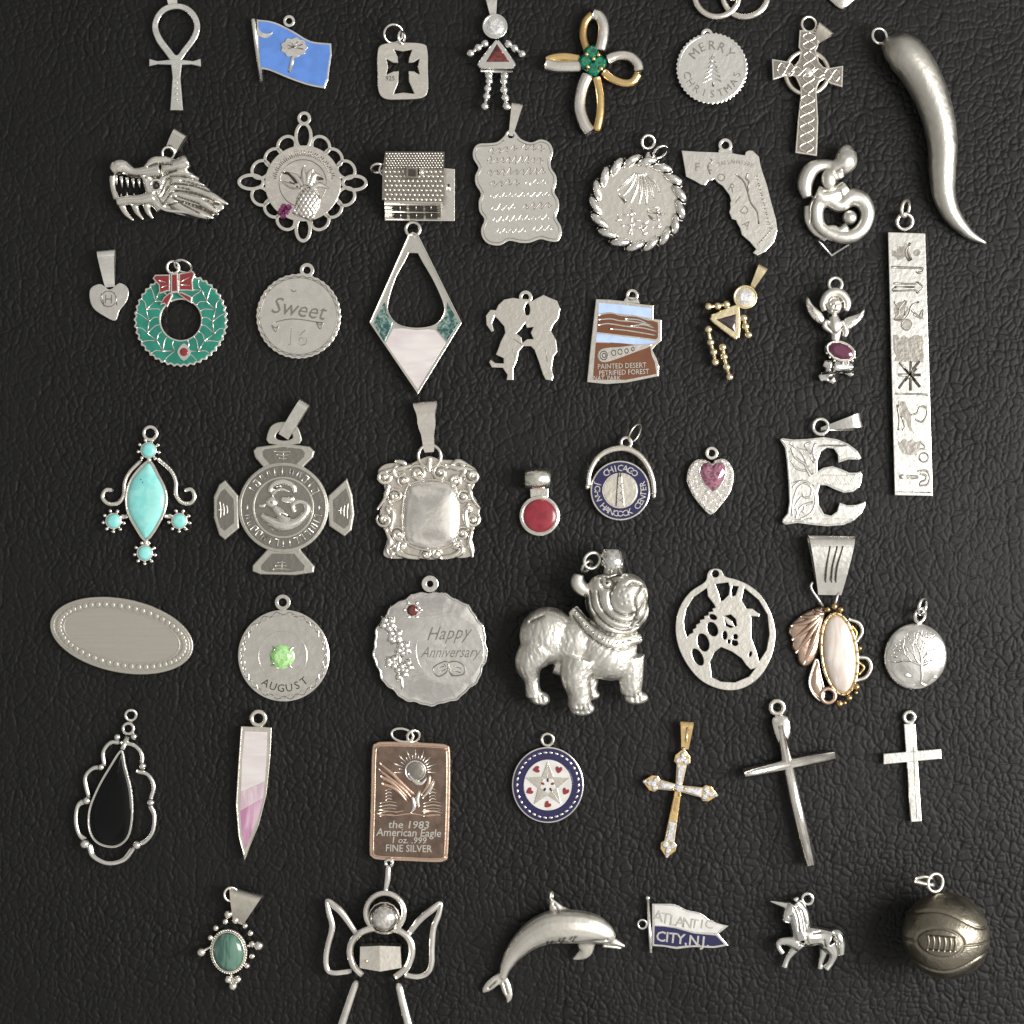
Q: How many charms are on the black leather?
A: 53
